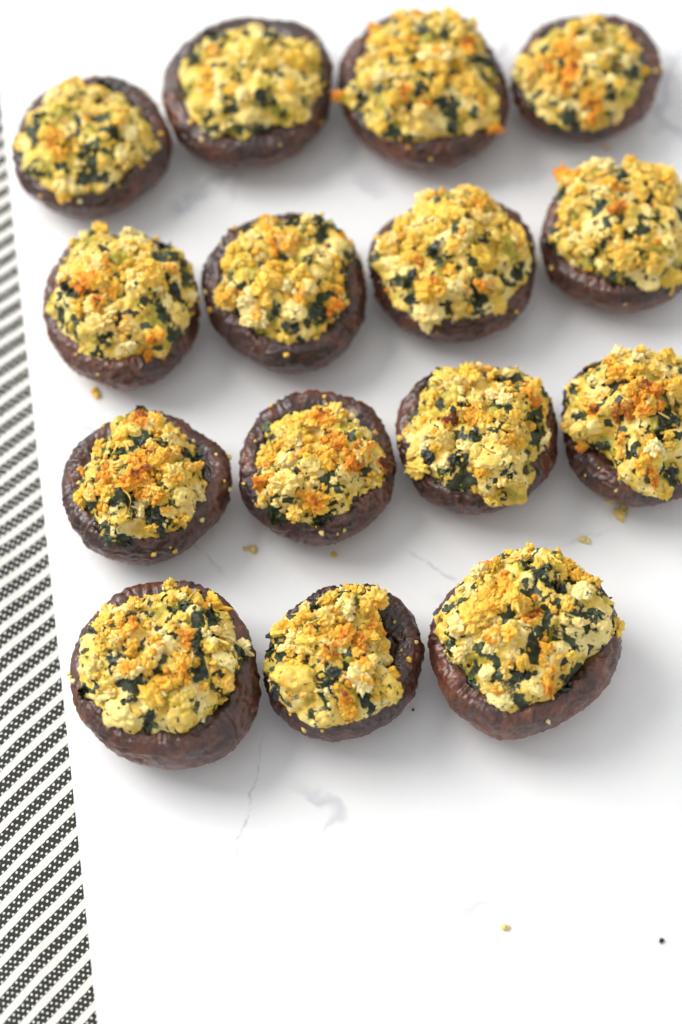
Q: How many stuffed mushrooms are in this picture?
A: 15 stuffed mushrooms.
